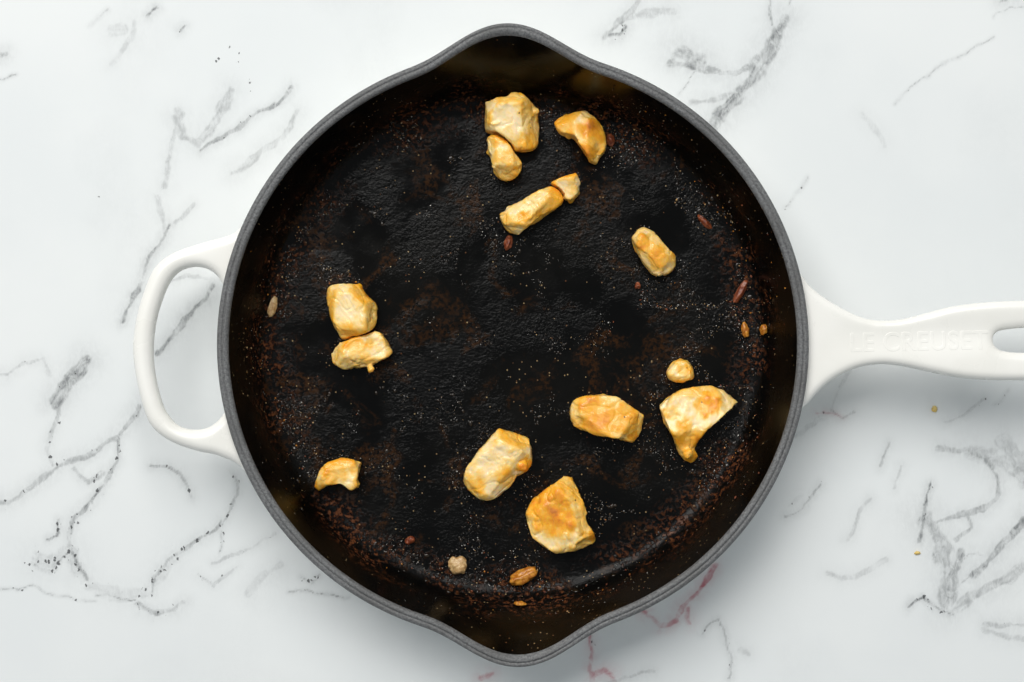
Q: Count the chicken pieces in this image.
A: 14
